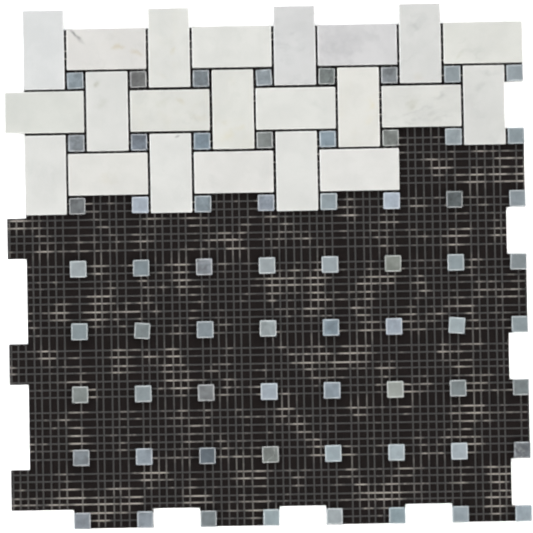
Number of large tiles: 22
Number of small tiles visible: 64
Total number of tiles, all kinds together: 86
